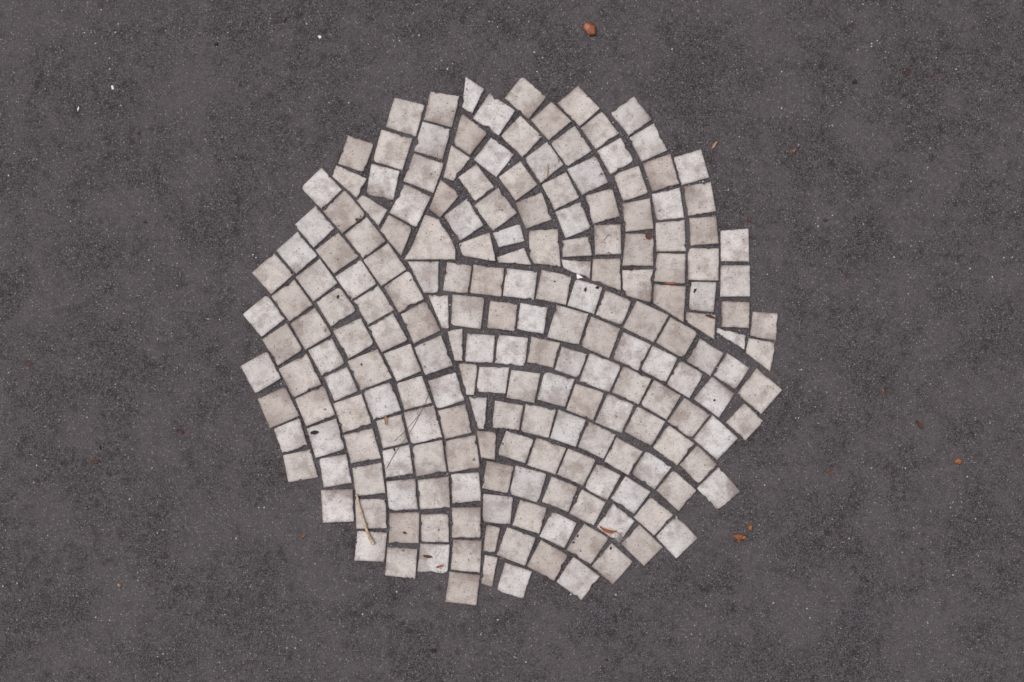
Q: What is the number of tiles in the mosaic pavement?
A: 200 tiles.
